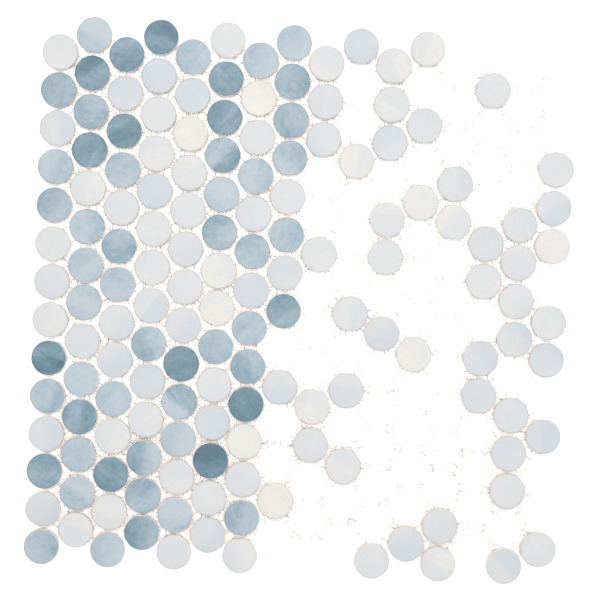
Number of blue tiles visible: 56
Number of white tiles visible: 99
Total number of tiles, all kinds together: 155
